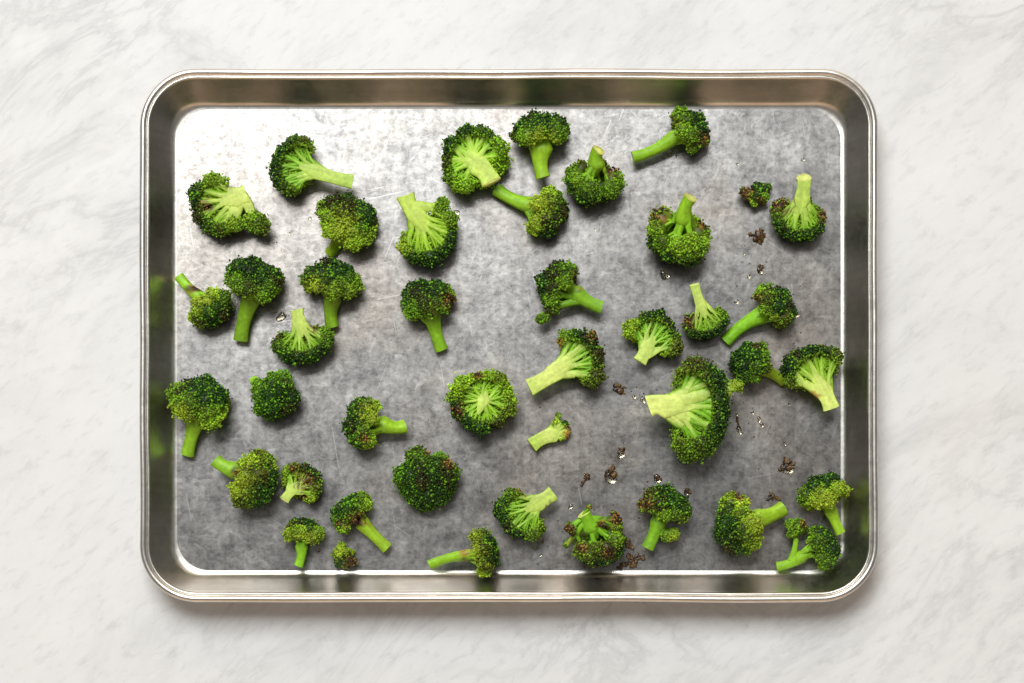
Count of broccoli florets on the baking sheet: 43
